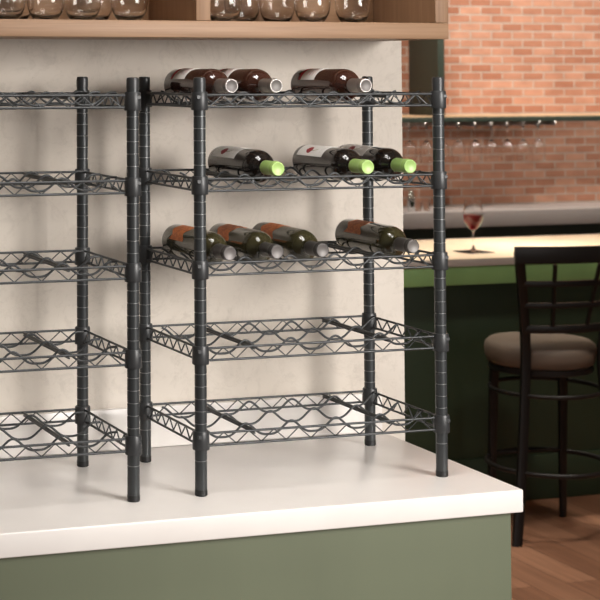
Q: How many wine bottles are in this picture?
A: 10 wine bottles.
